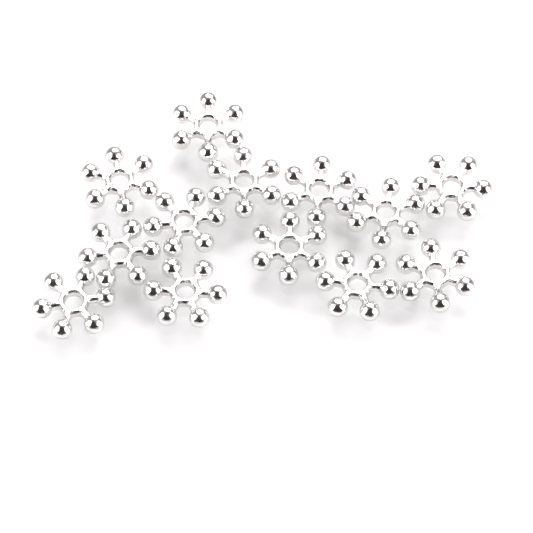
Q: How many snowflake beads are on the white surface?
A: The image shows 13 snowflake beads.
